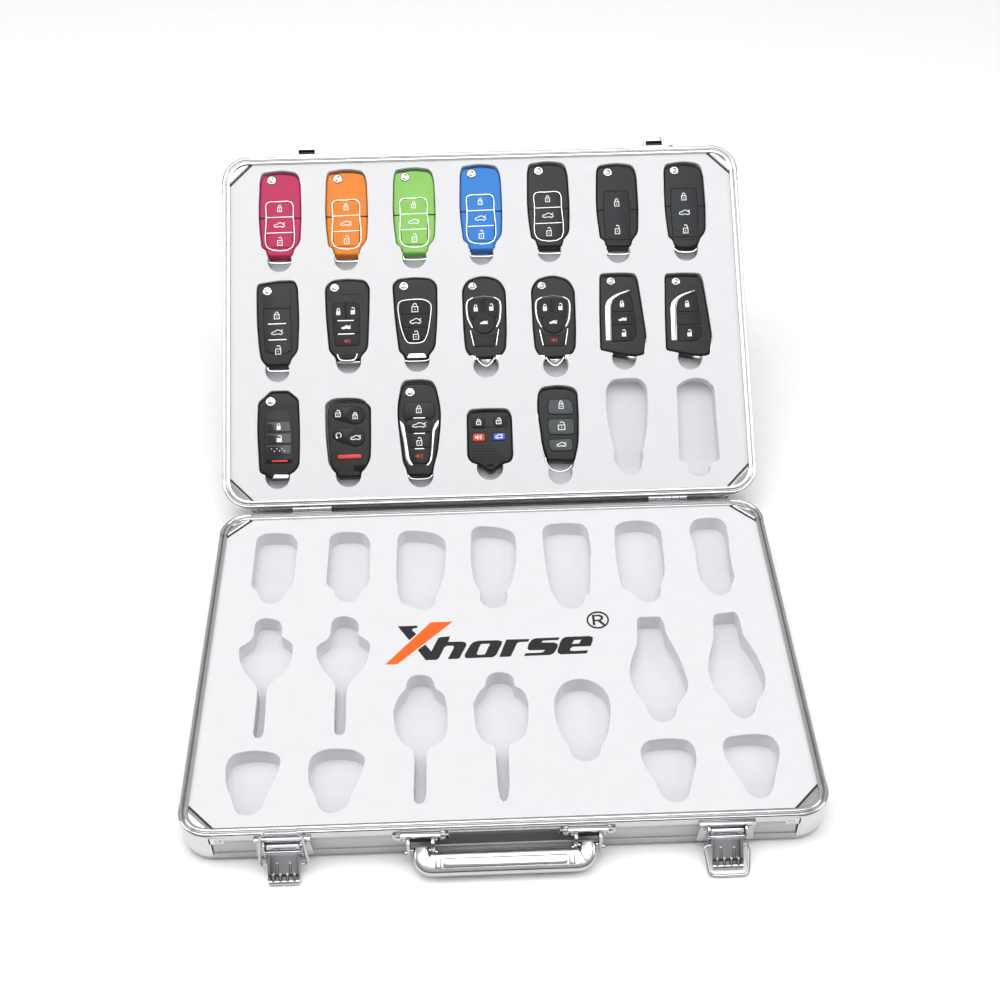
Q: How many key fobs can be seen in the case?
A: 19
